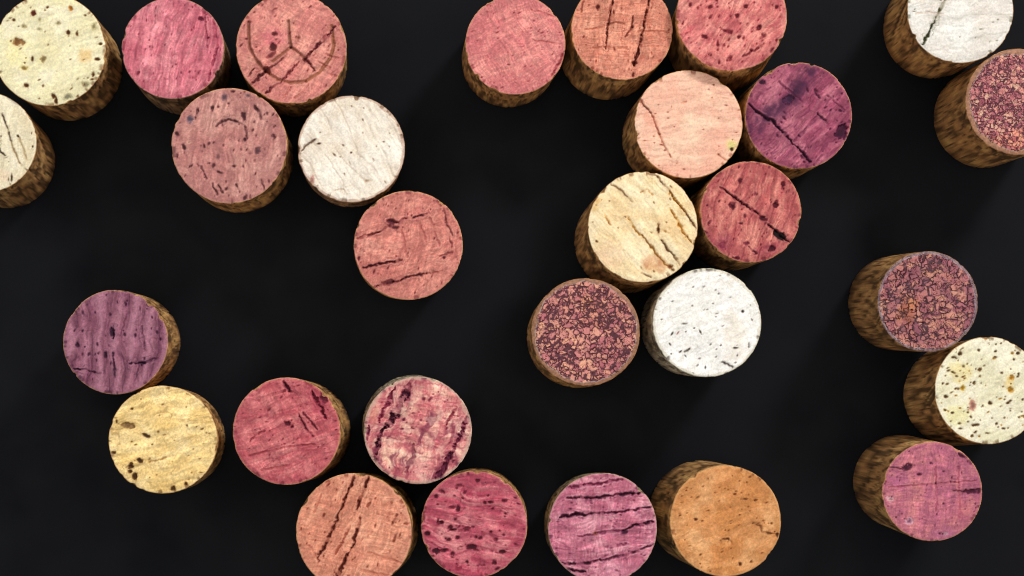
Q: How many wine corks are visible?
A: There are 29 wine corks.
